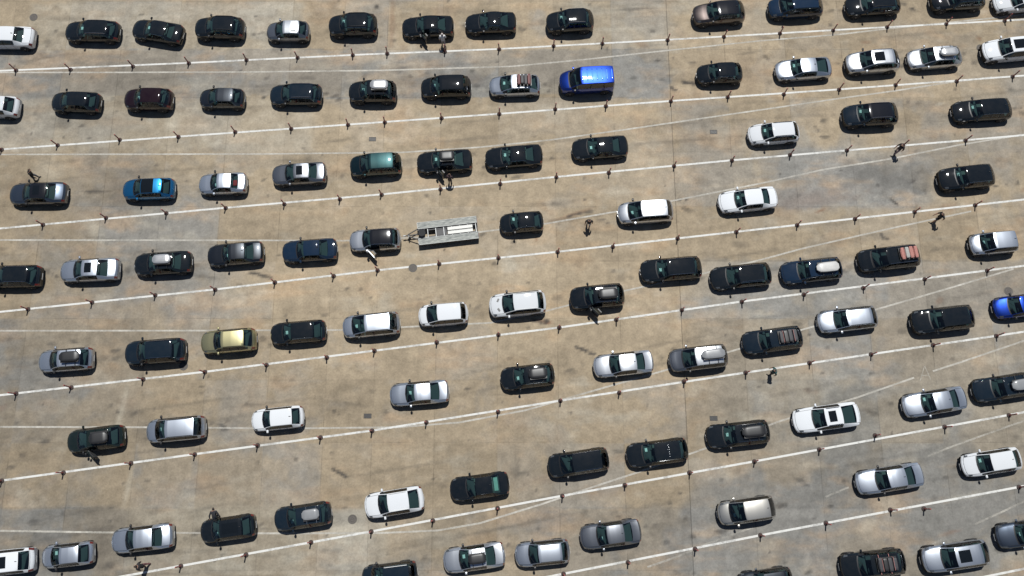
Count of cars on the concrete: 97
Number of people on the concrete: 9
